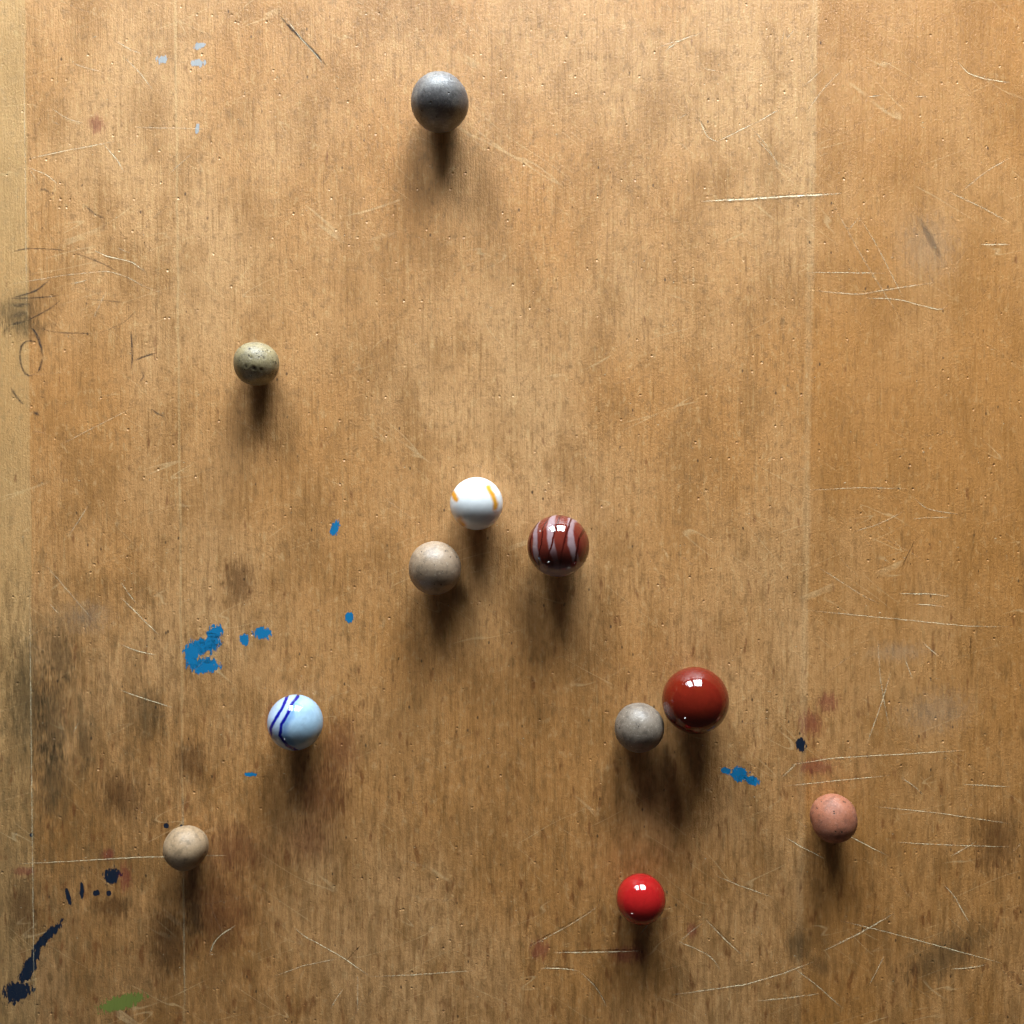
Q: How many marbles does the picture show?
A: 11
